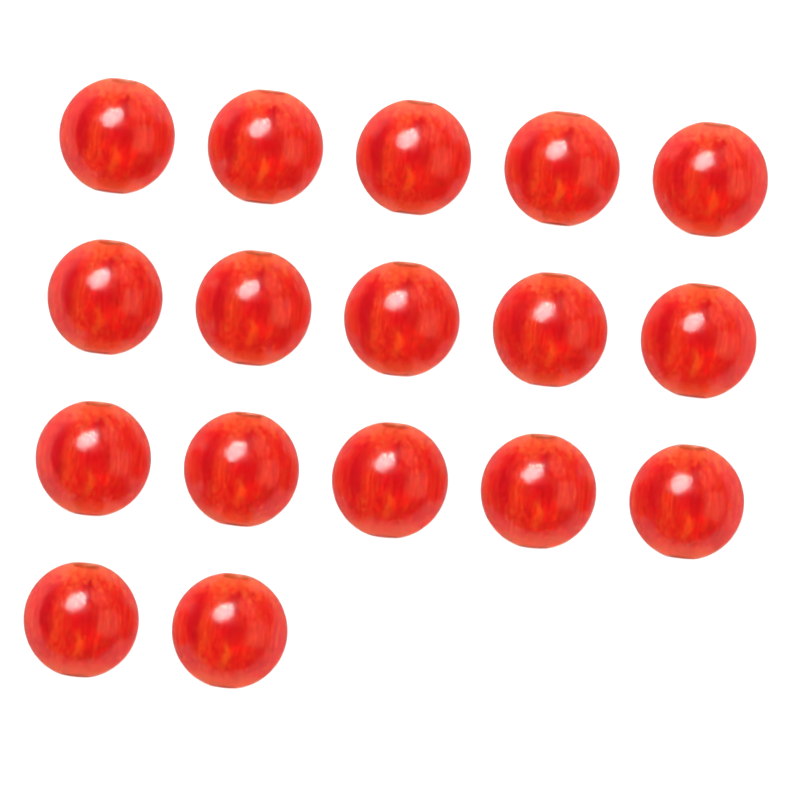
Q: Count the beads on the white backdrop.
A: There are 17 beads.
